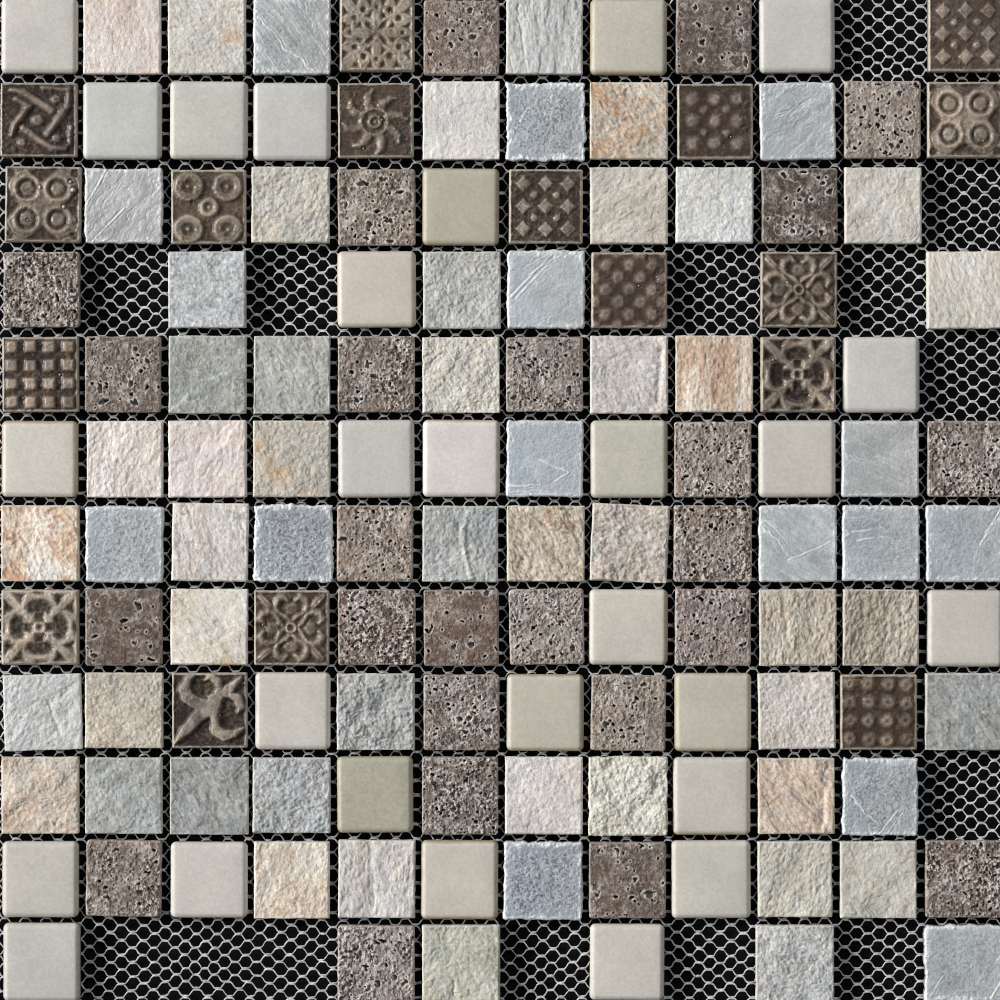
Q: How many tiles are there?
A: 130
